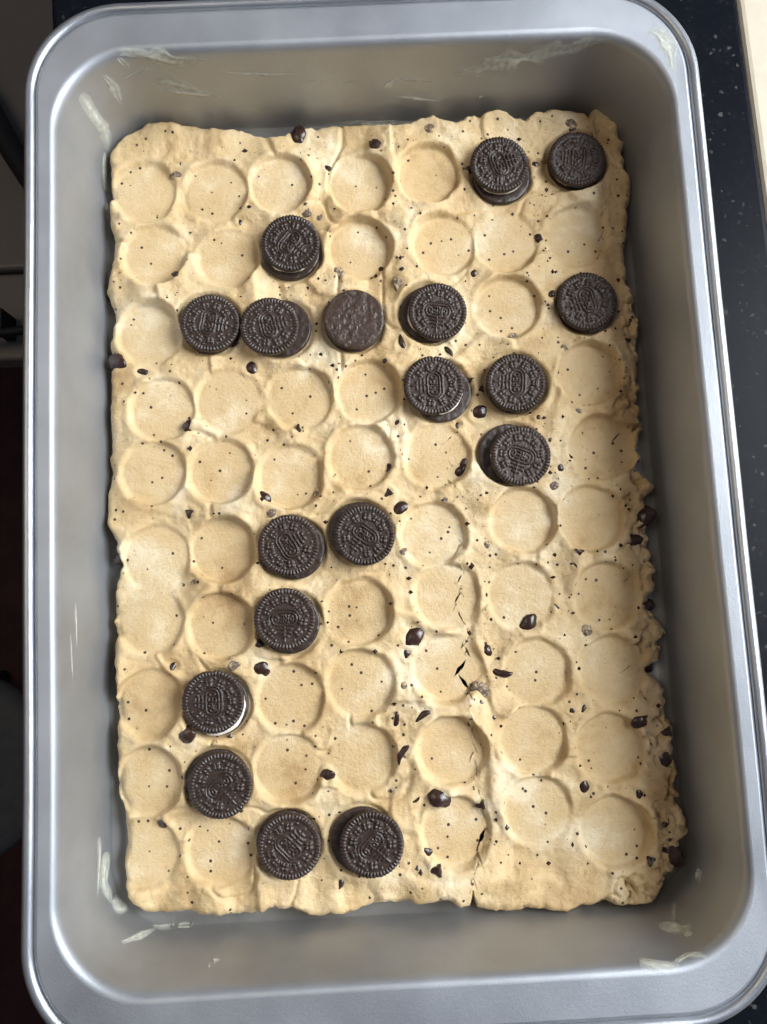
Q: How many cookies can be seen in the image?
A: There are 18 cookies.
